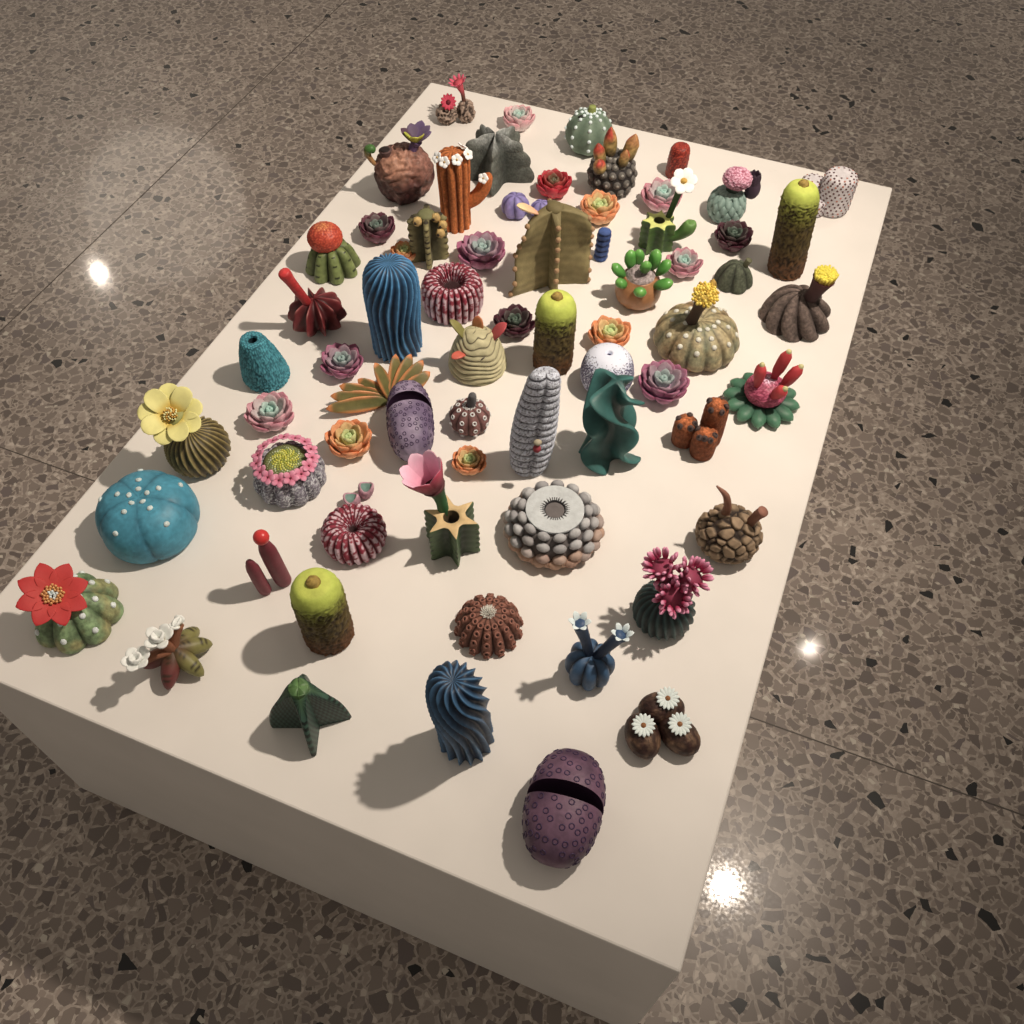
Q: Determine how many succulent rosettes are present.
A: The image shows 16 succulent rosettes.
